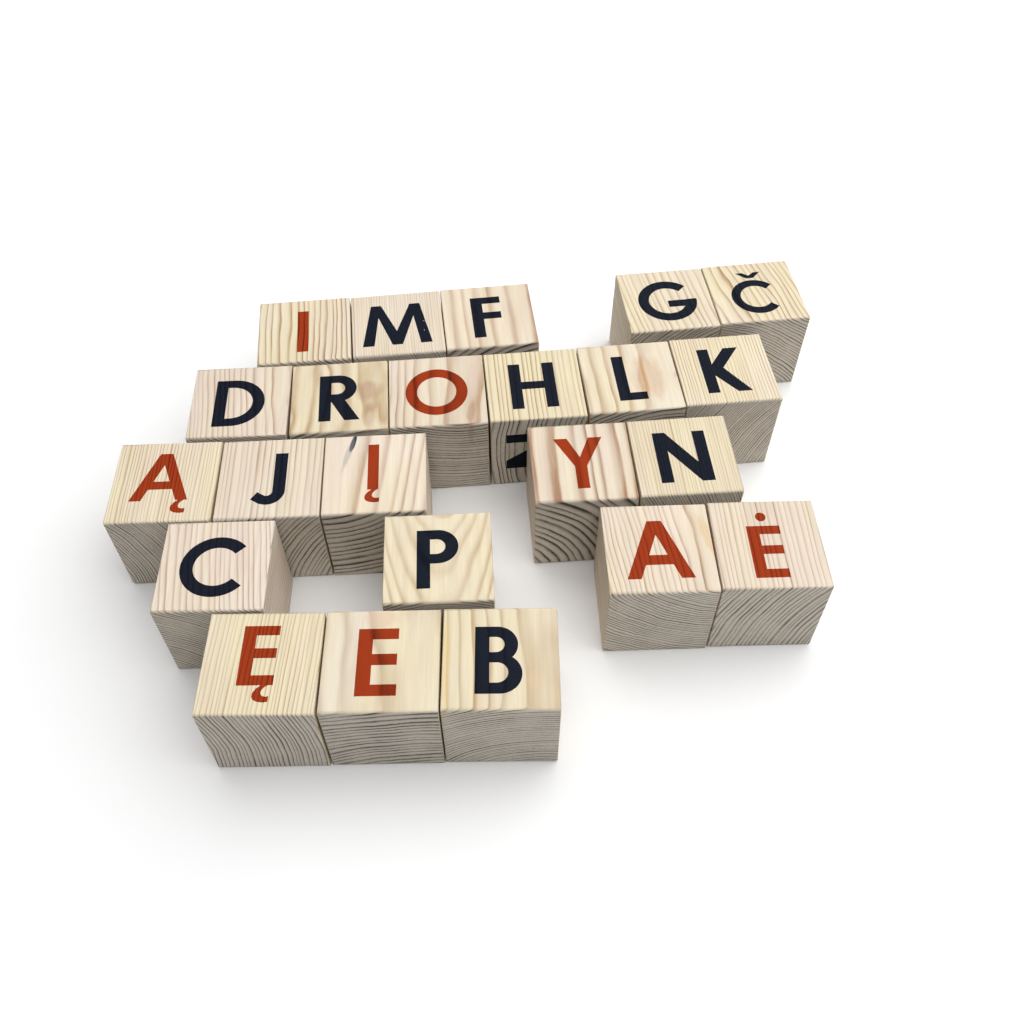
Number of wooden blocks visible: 23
